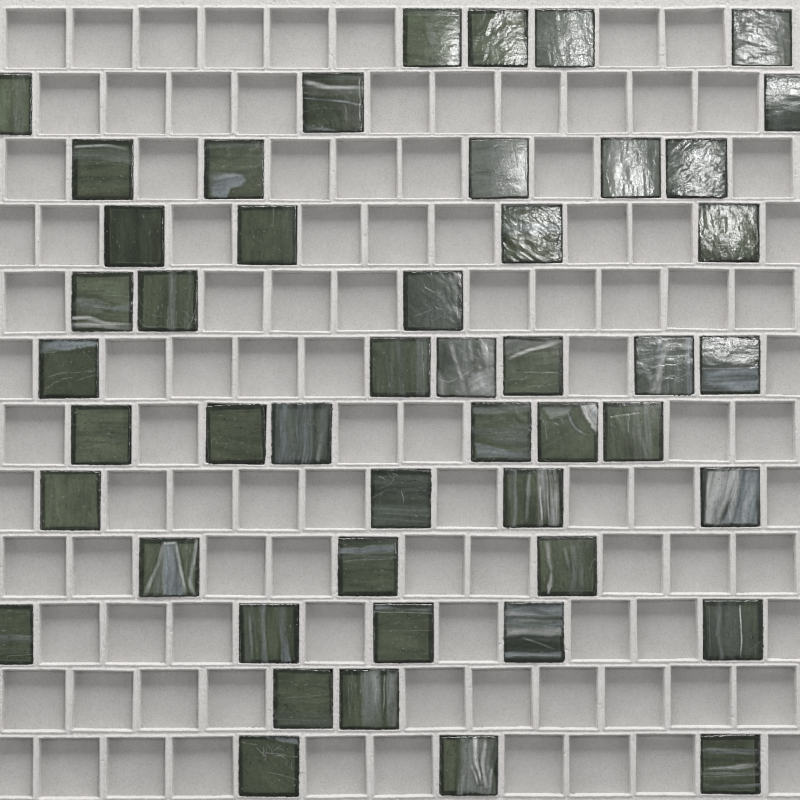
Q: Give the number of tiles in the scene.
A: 48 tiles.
